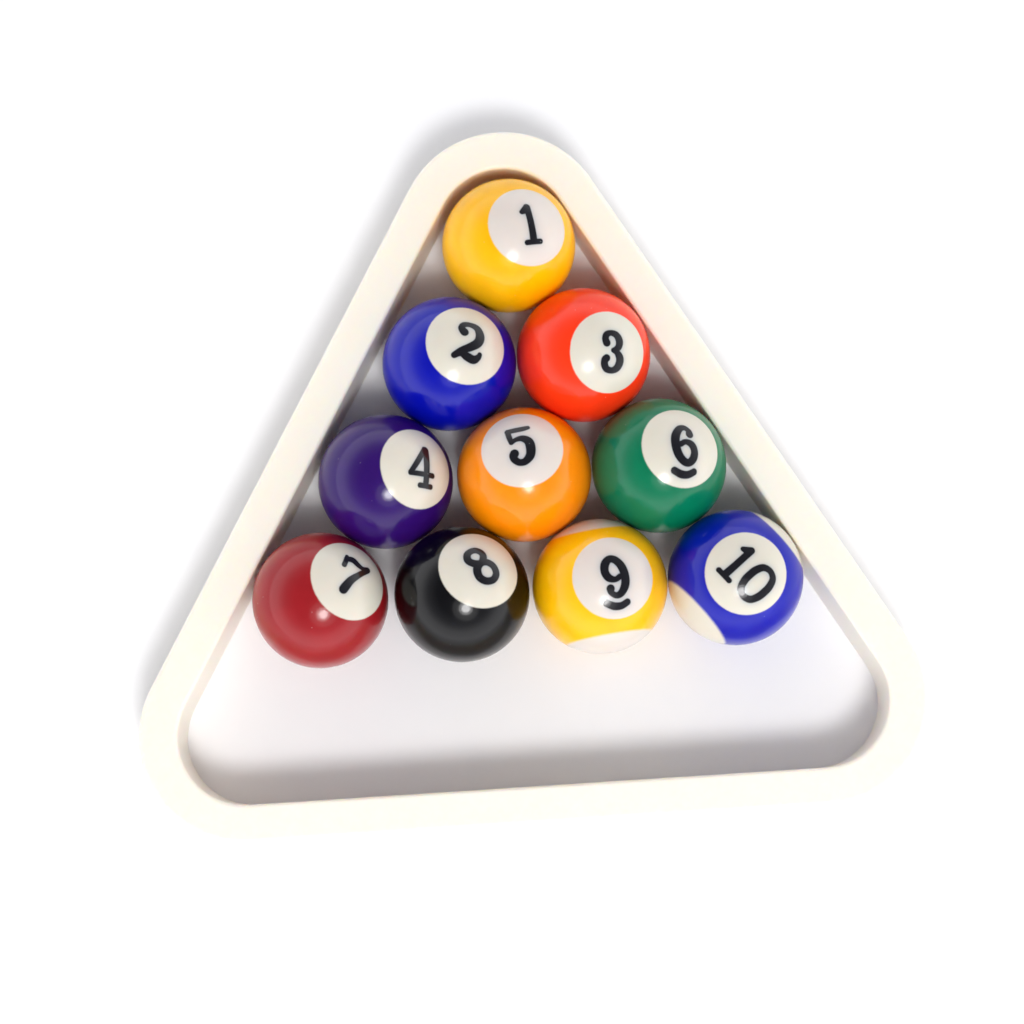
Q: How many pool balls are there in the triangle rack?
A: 10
